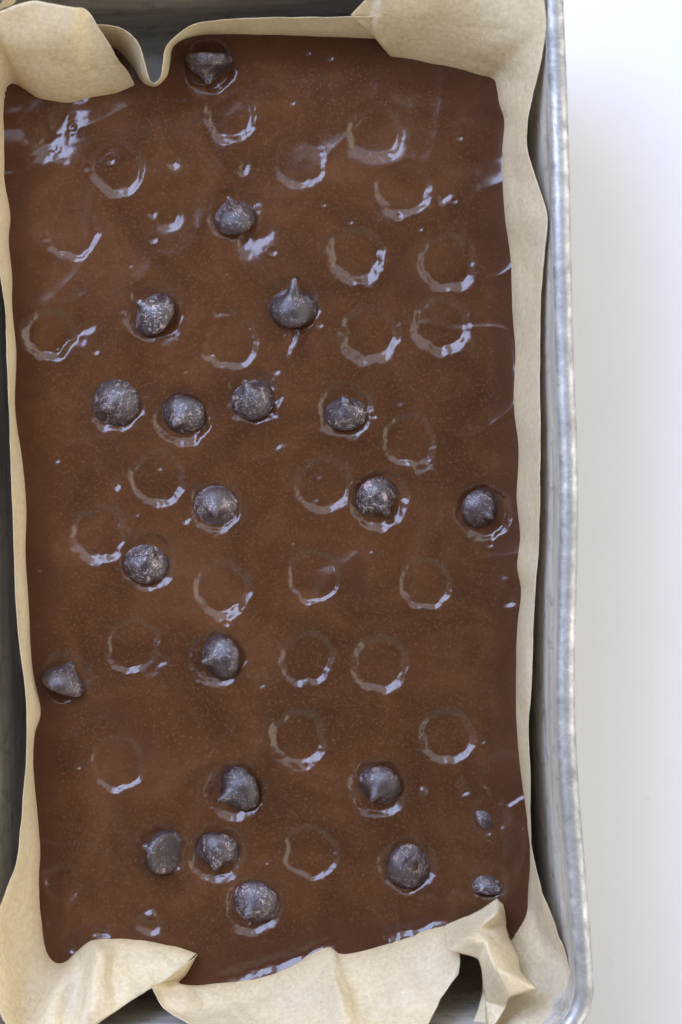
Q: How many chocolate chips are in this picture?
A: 22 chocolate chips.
